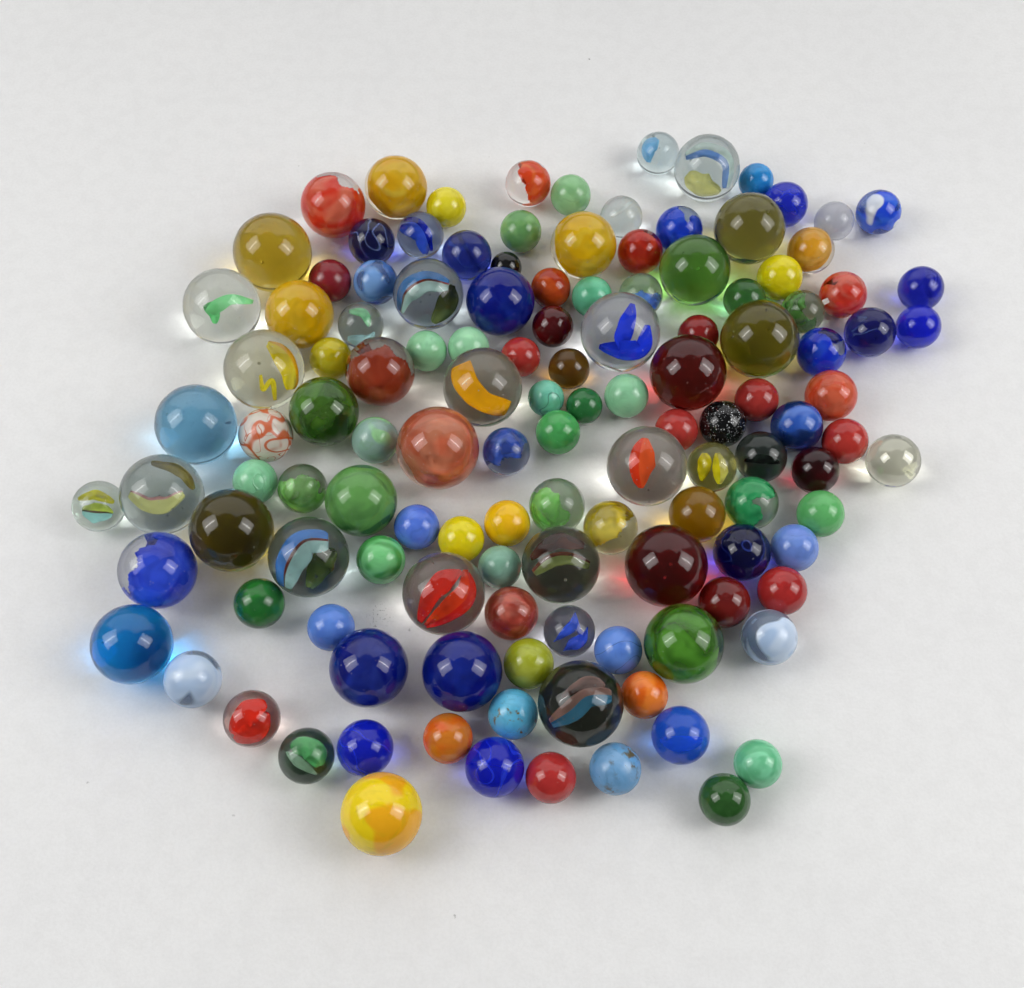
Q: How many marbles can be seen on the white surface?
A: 127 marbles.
